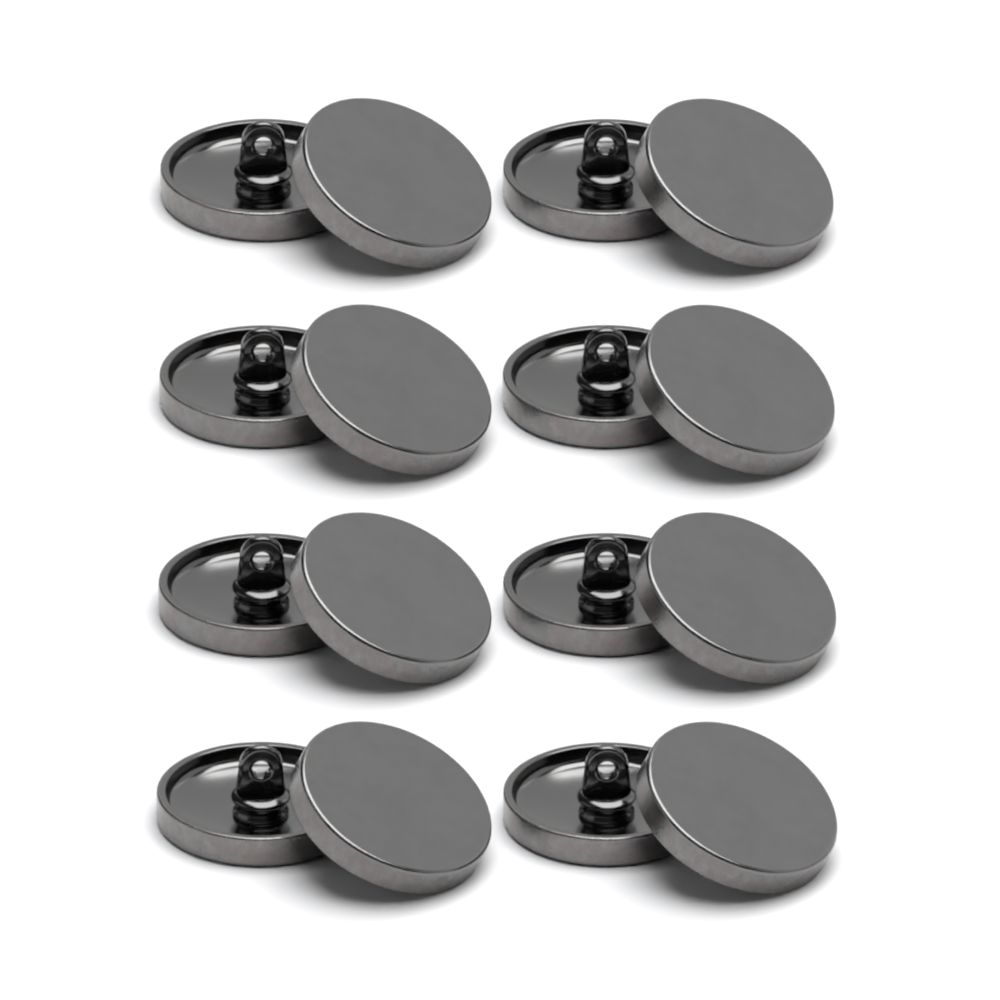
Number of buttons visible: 16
